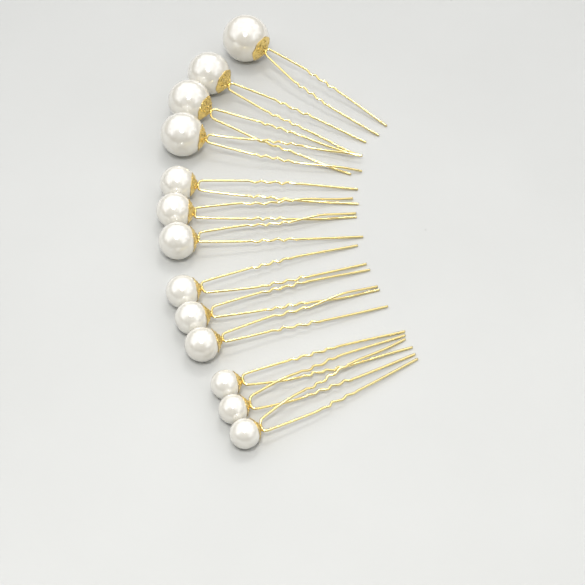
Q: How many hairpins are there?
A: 13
